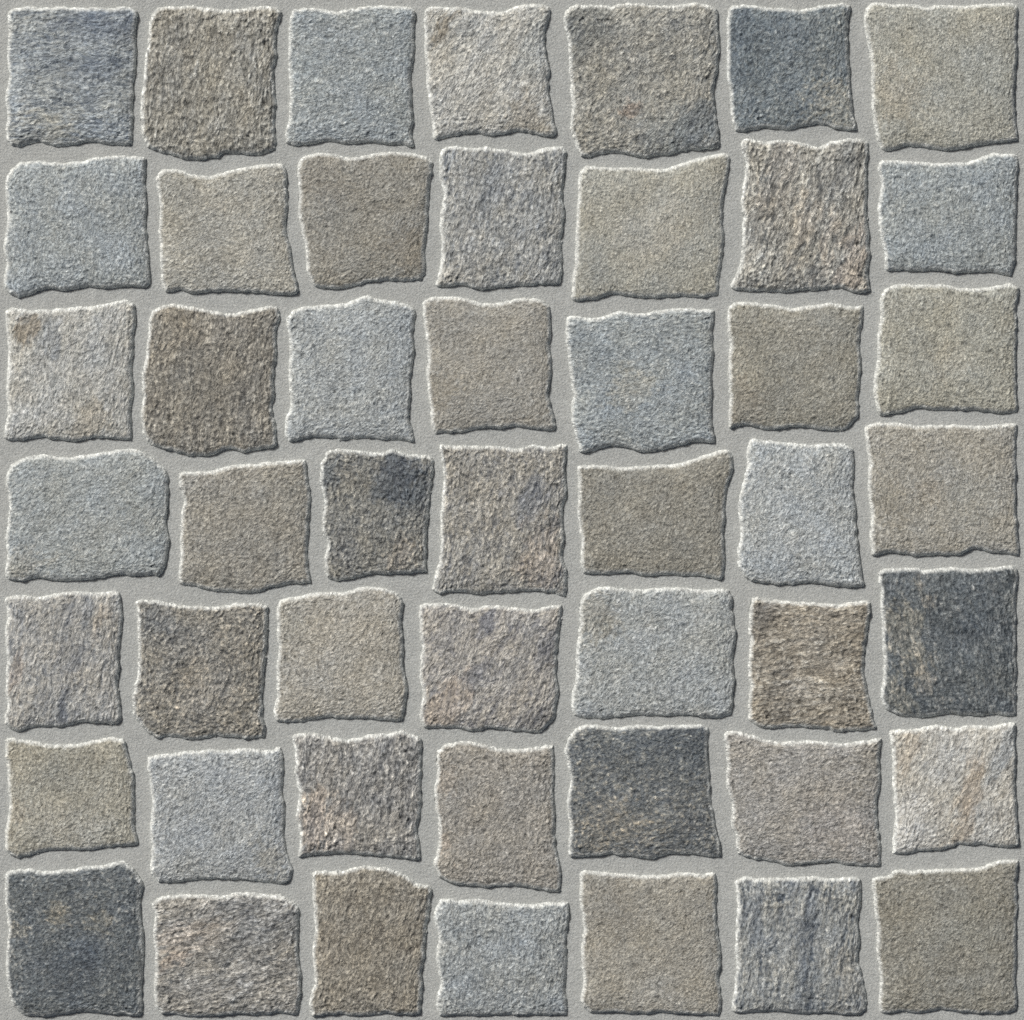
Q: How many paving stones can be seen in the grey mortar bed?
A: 49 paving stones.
